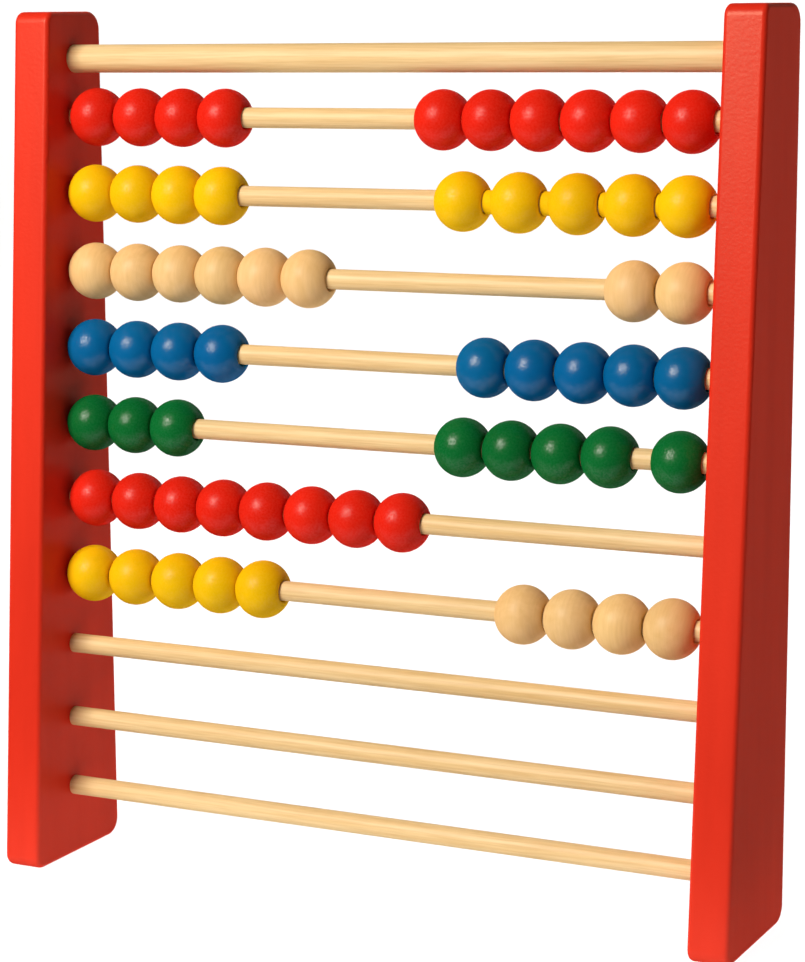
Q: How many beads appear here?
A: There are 61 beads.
